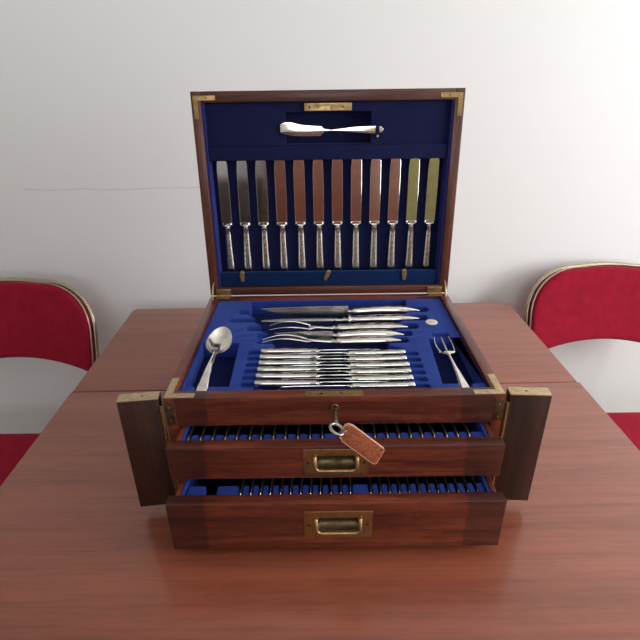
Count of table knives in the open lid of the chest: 12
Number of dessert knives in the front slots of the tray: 12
